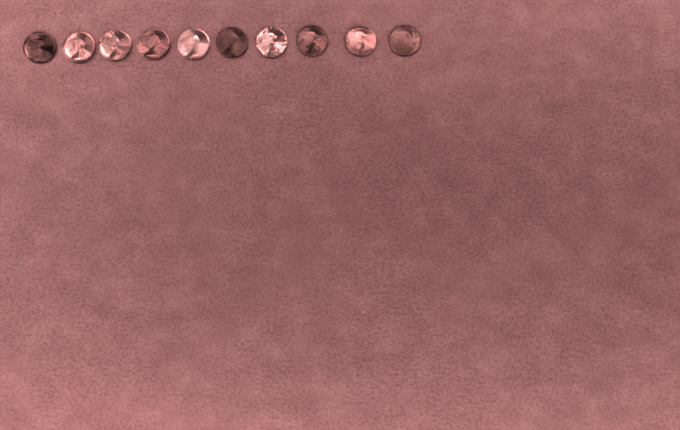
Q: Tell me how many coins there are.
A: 10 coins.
